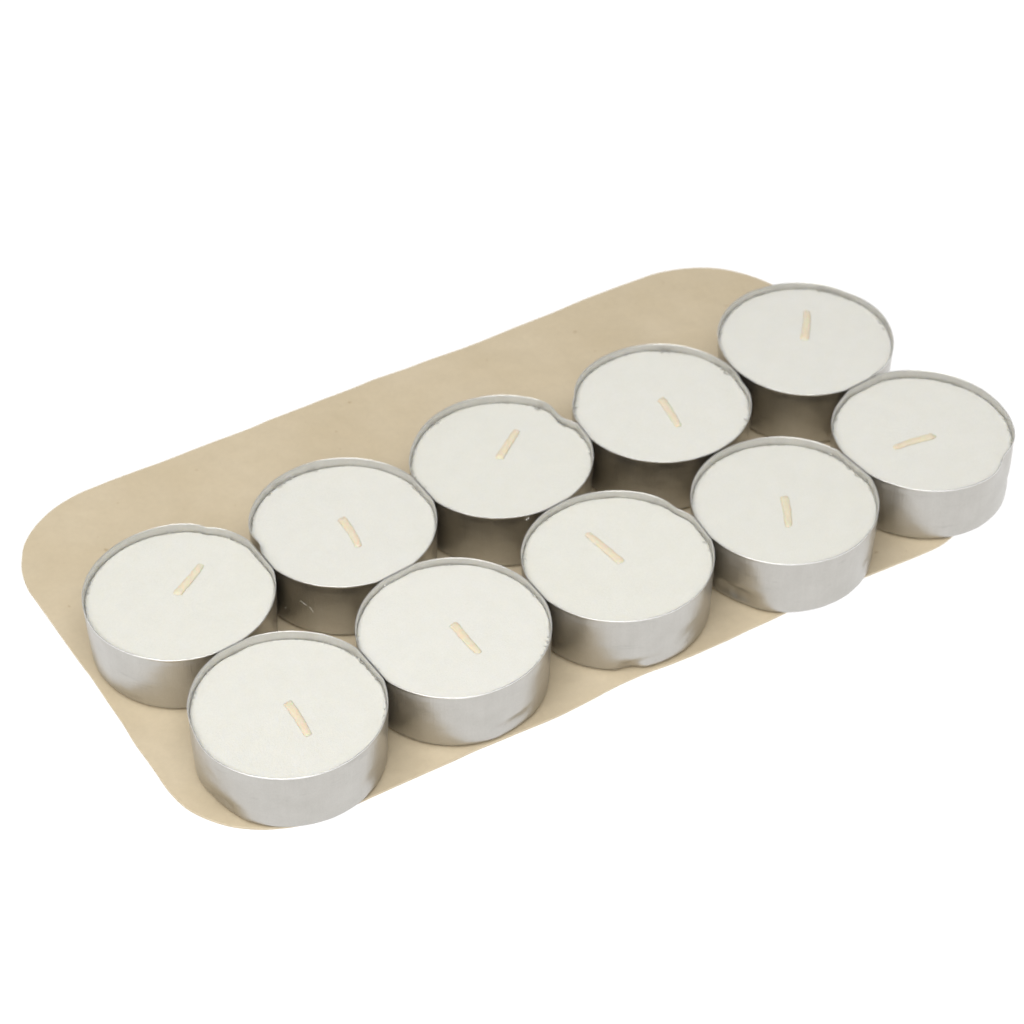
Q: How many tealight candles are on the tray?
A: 10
